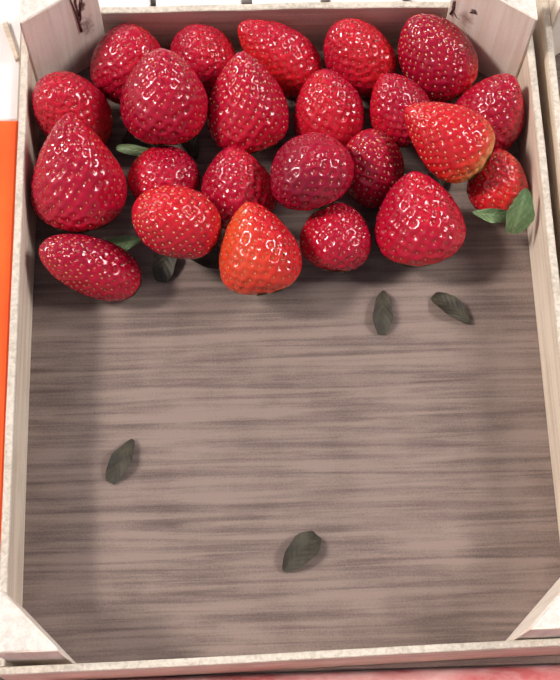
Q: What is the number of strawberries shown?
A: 23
